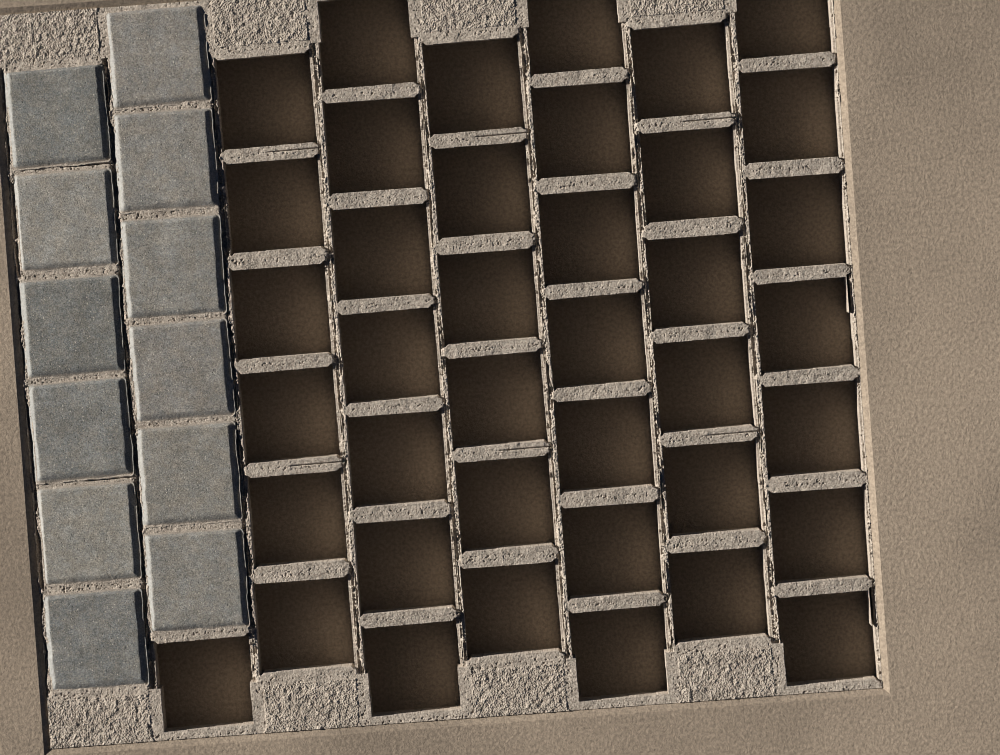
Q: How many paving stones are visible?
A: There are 12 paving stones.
